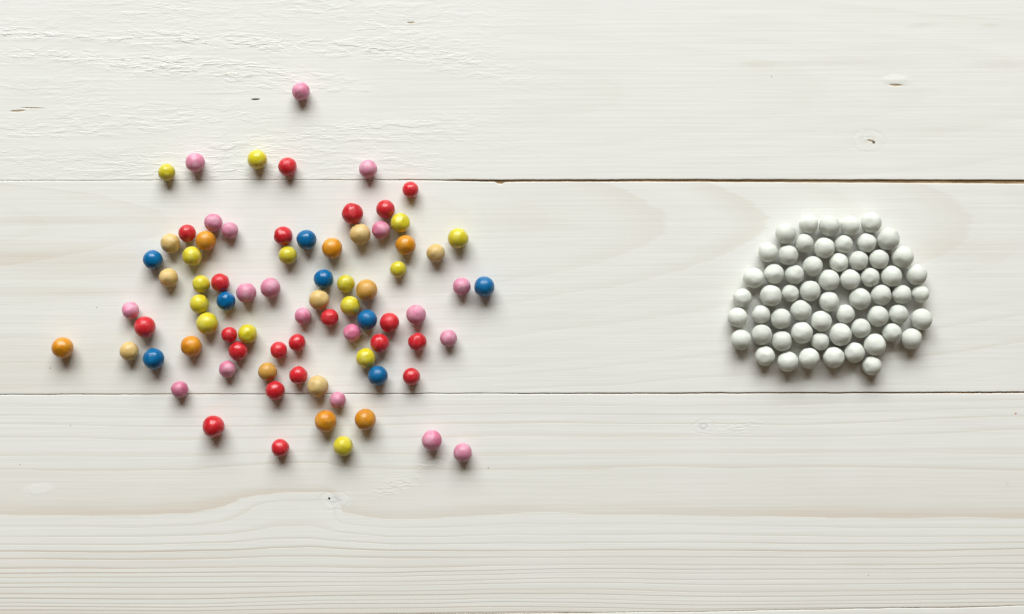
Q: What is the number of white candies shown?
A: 59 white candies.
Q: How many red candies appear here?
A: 21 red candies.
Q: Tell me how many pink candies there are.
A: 19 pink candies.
